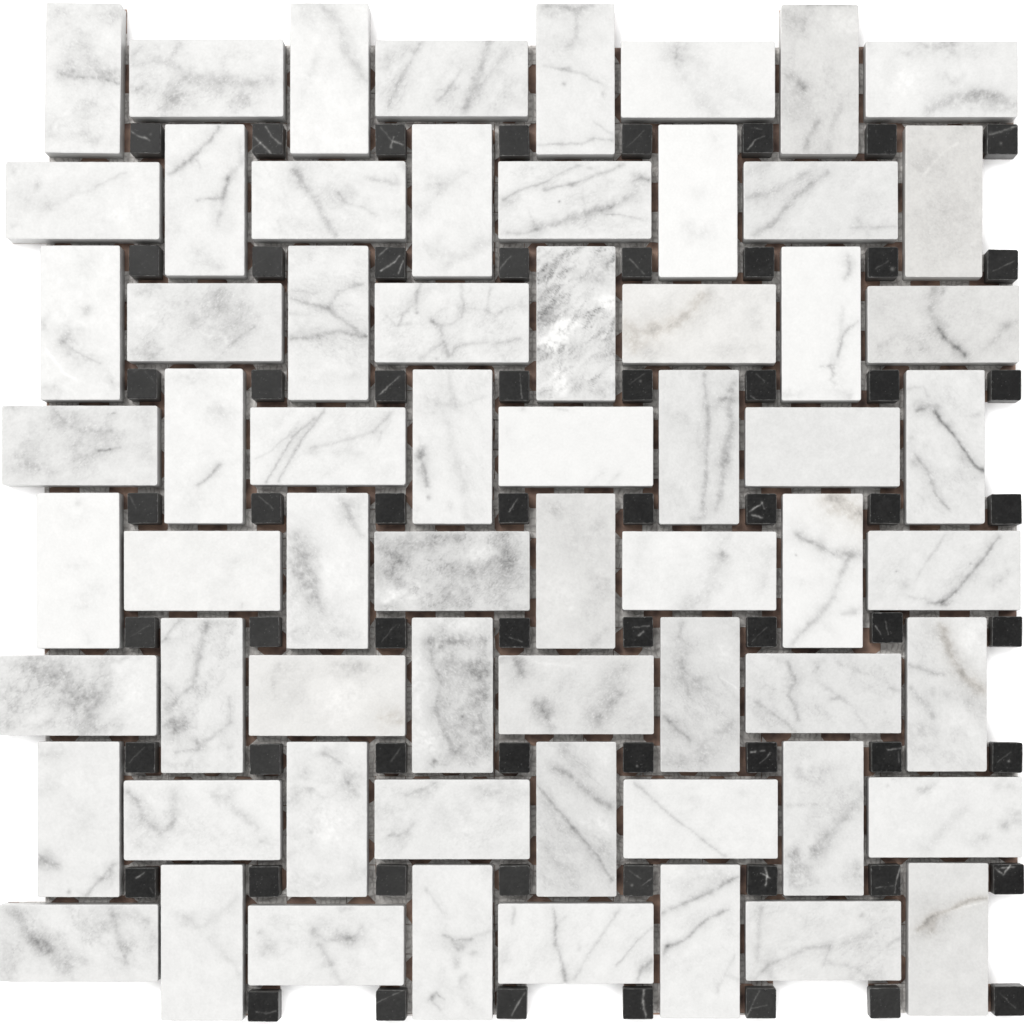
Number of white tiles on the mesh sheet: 64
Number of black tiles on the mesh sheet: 63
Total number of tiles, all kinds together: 127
